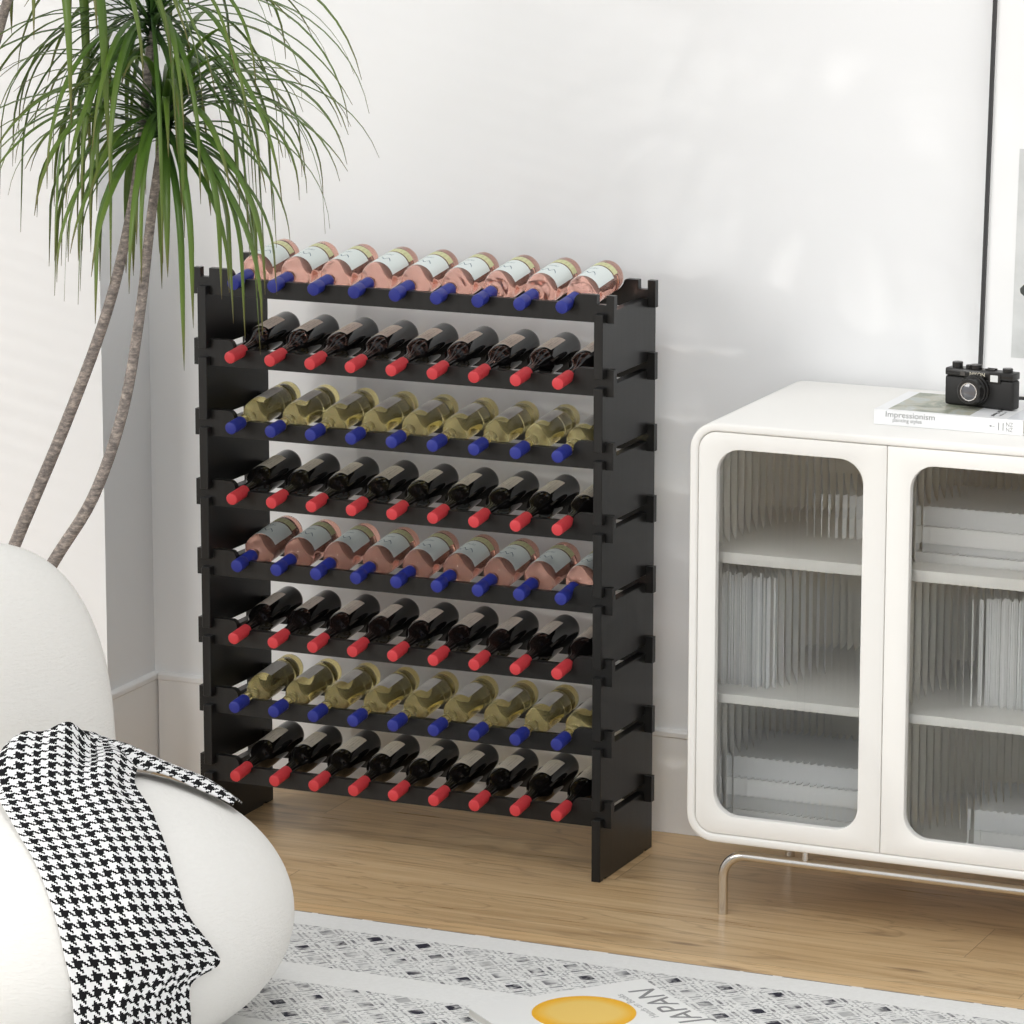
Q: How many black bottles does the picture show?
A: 36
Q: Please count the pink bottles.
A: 18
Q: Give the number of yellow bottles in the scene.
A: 18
